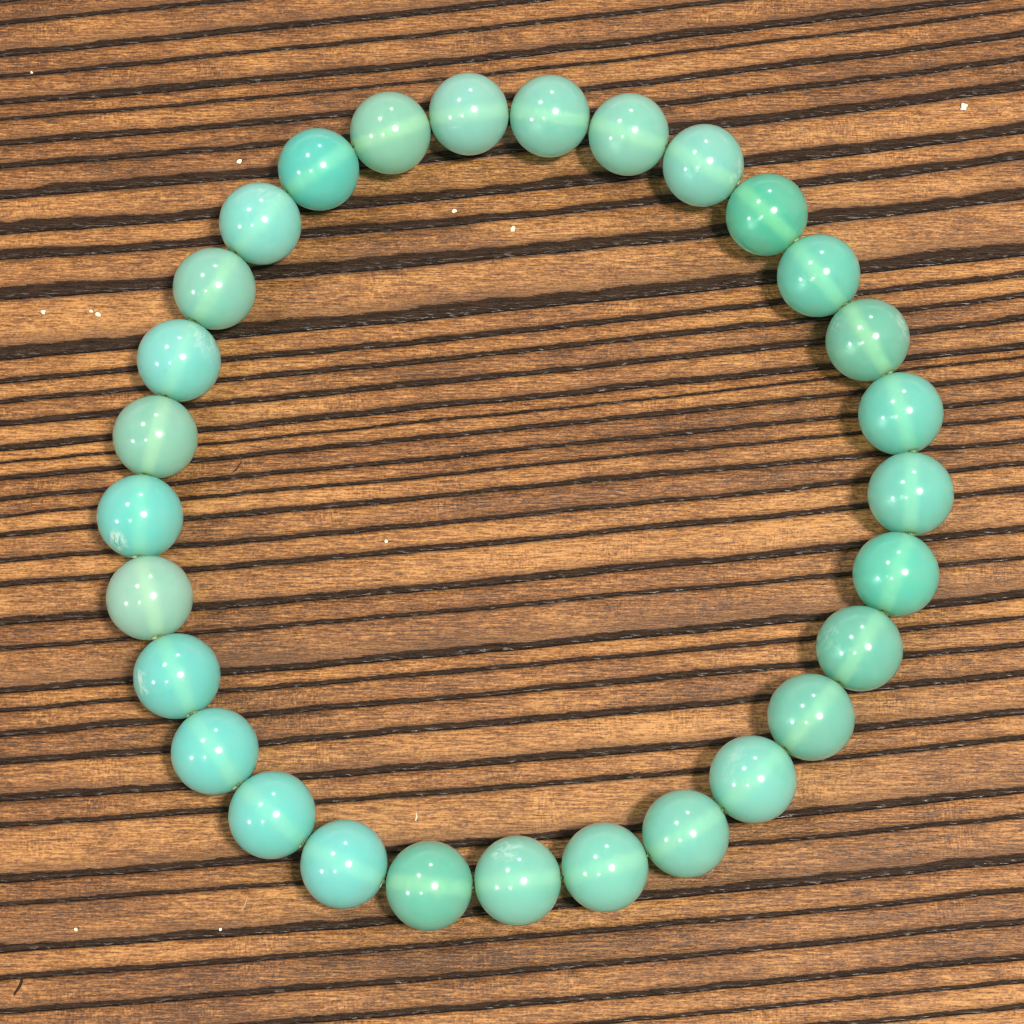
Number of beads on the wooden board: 29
